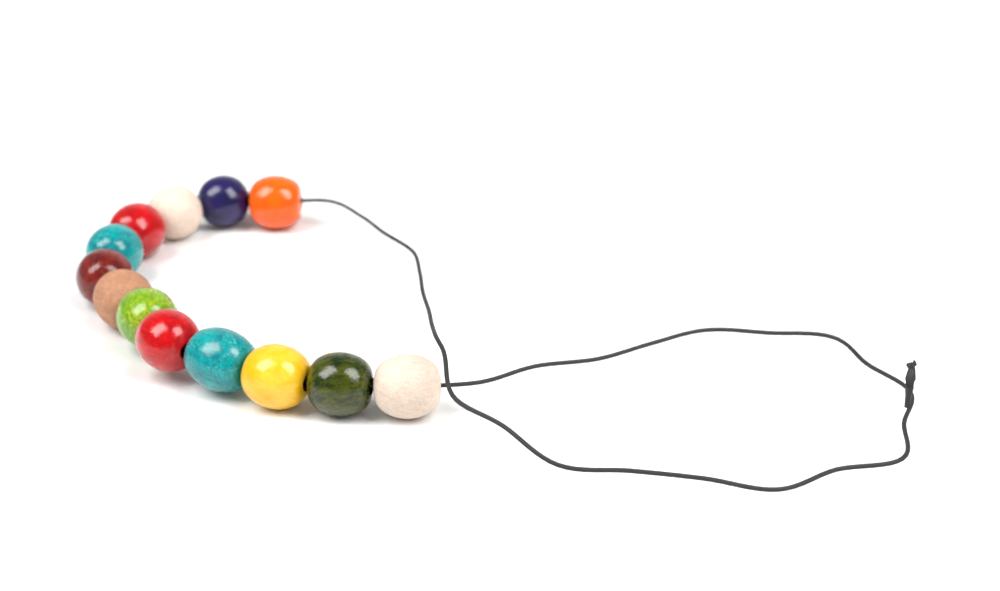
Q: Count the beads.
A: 13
